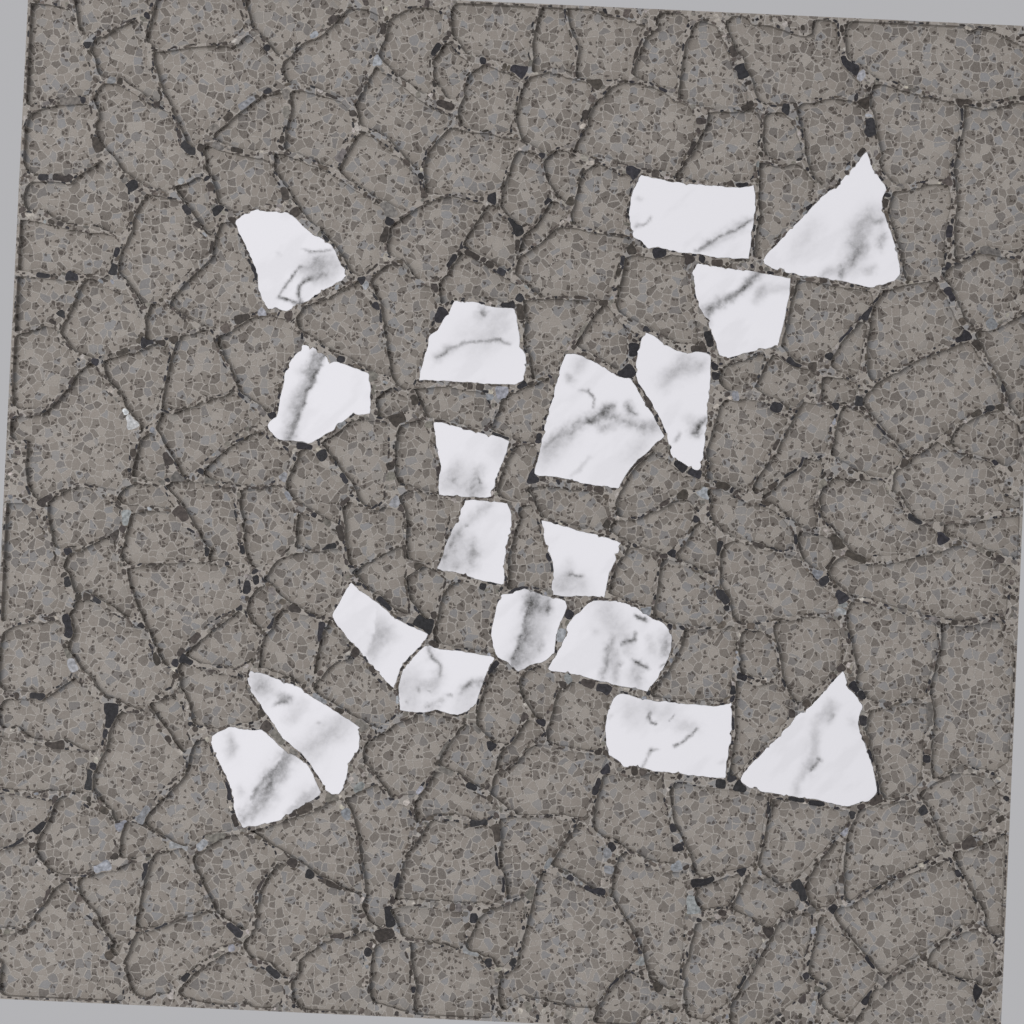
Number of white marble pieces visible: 19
